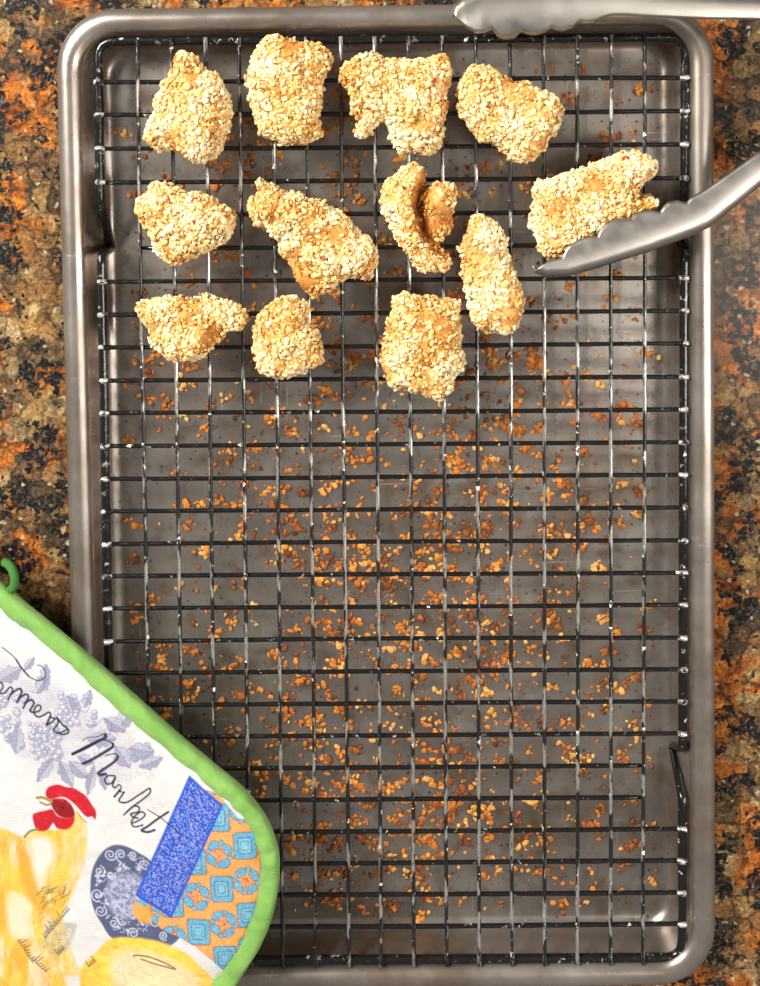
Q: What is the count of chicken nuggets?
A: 12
